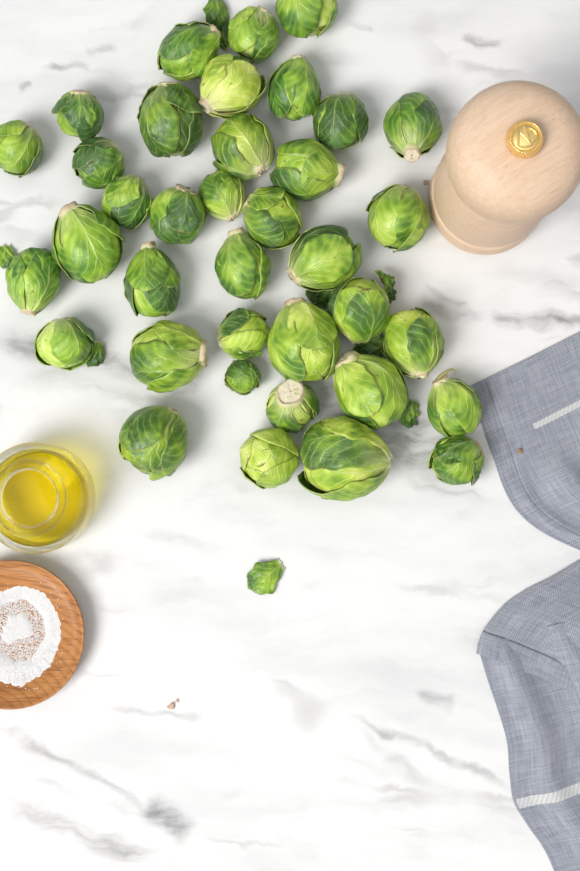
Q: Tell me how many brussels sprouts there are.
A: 37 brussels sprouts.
